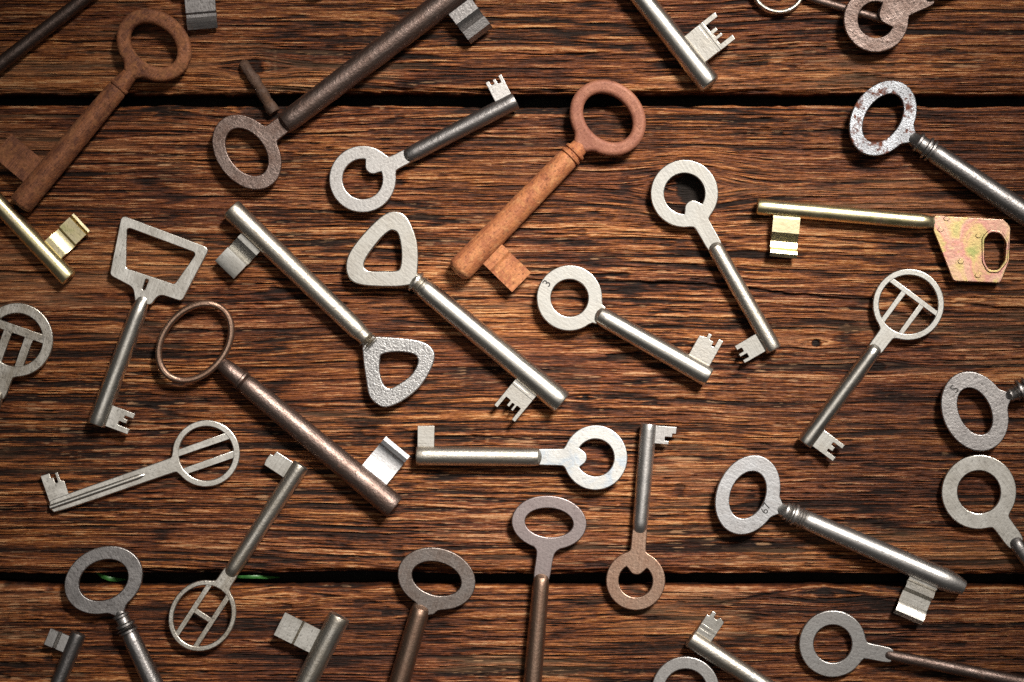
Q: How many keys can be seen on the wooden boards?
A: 35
